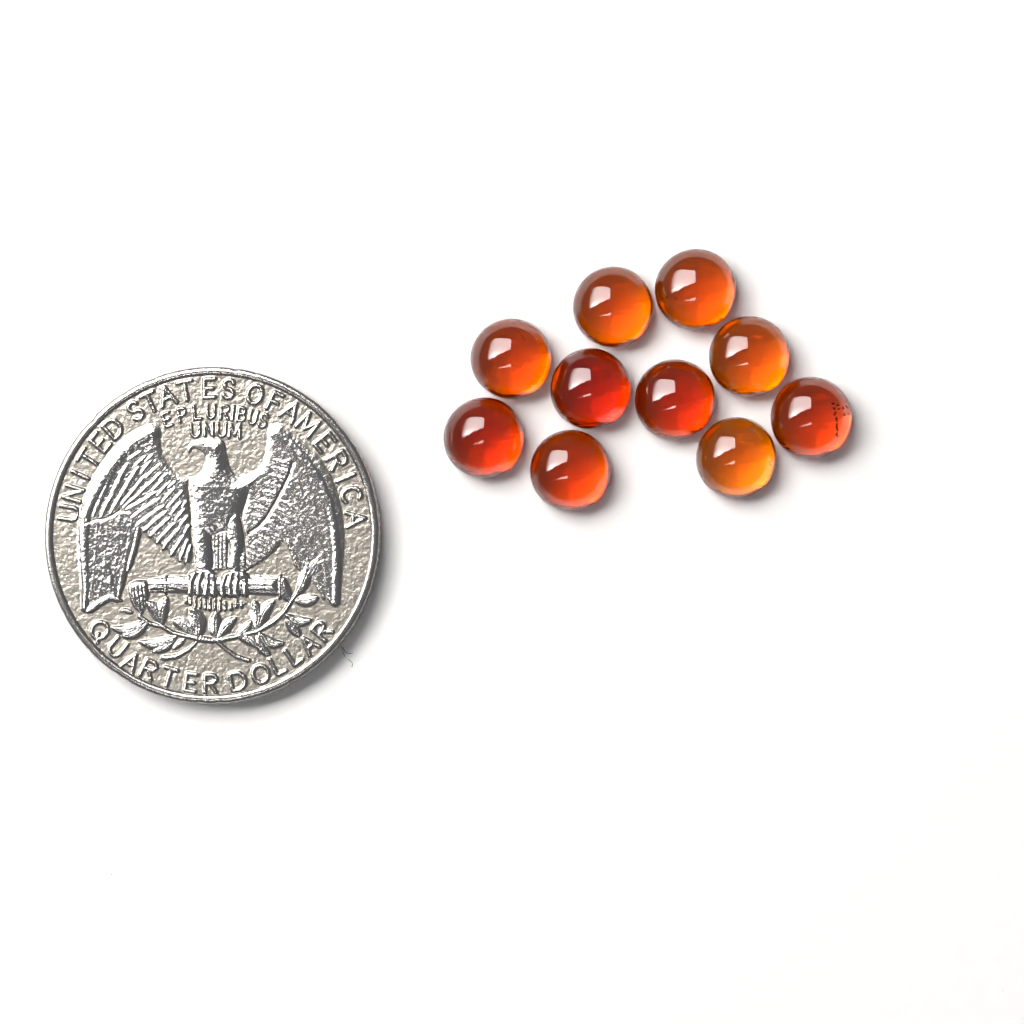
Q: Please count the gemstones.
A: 10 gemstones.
